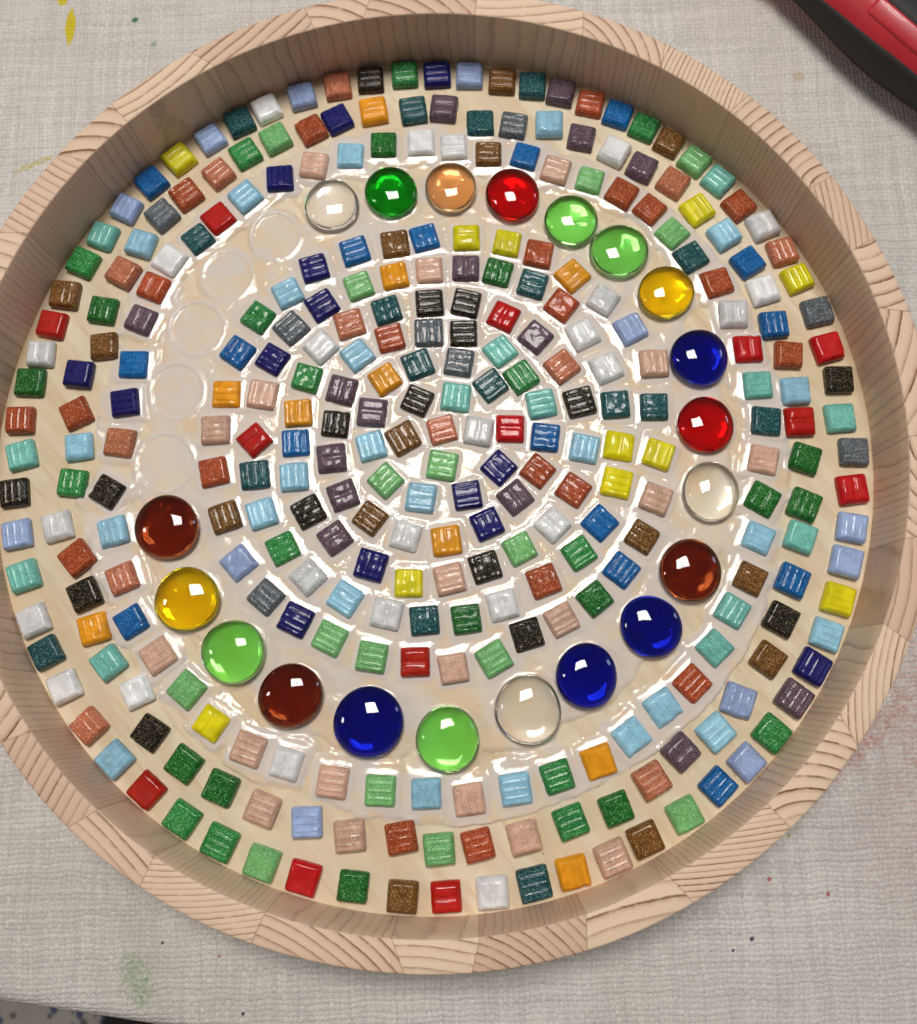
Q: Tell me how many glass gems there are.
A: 20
